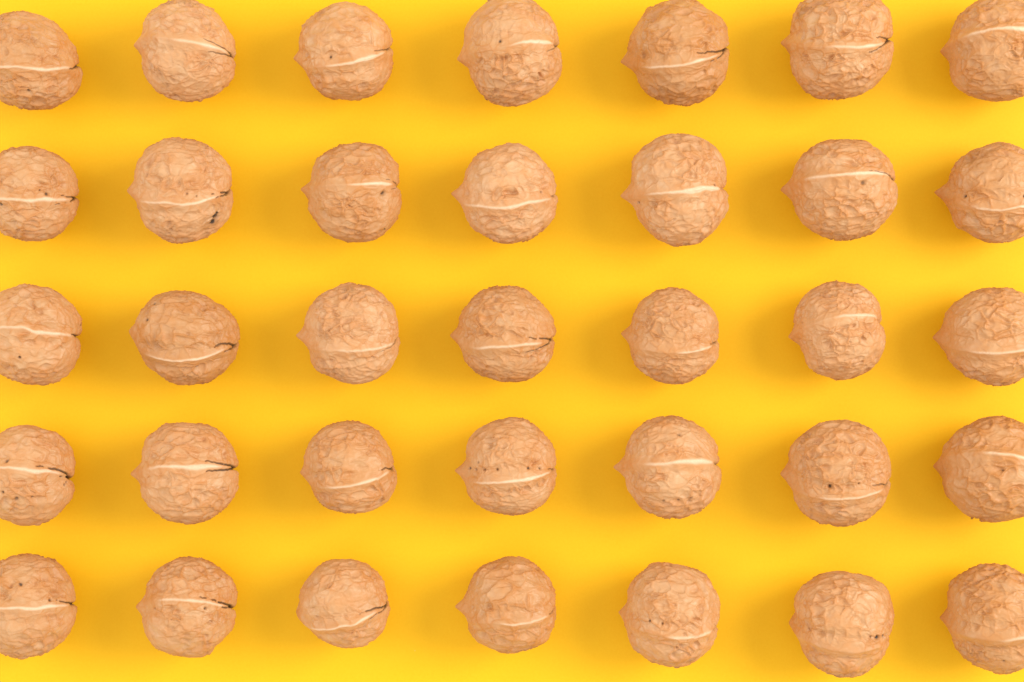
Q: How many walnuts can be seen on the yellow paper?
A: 35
